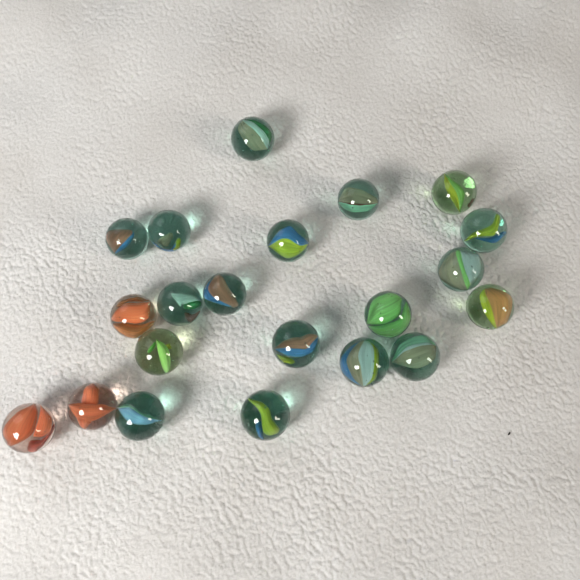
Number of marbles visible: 21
